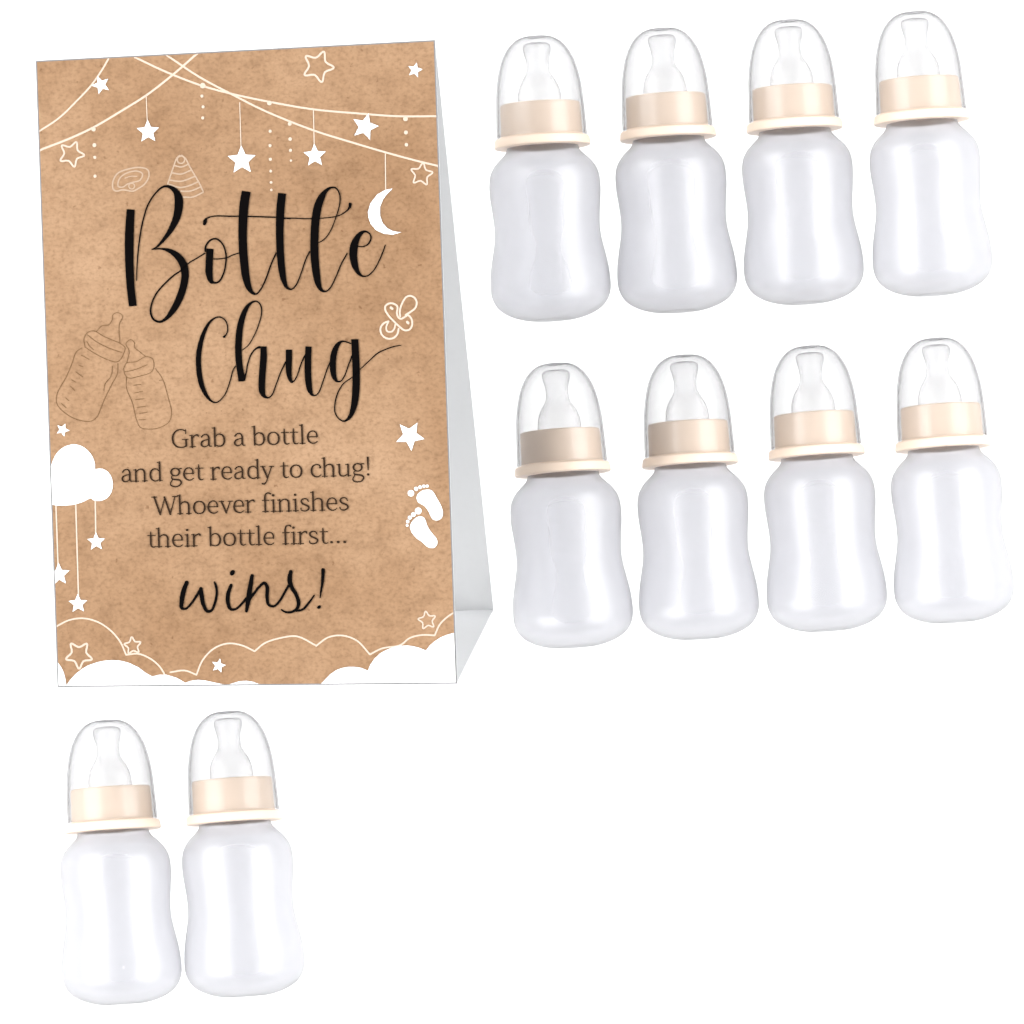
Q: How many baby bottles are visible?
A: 10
